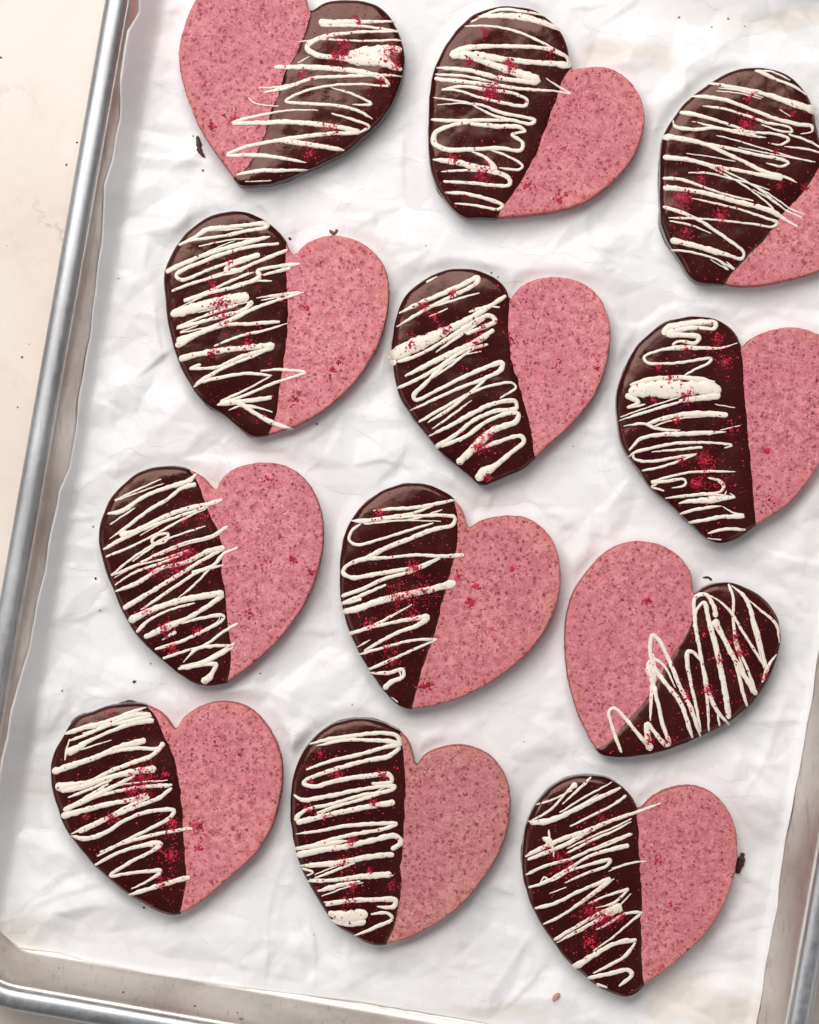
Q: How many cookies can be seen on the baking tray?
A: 12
